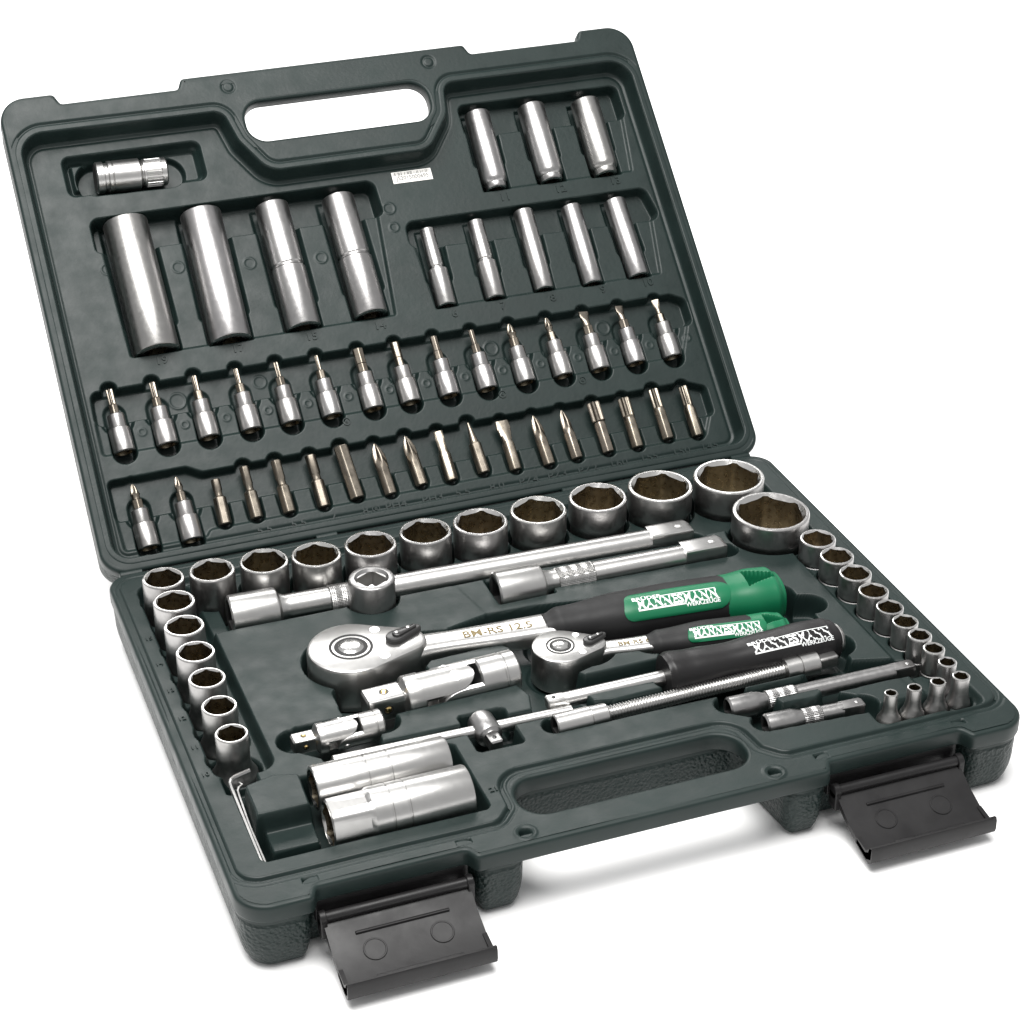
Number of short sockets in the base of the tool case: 31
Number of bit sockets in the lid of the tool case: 17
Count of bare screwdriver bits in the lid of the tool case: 16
